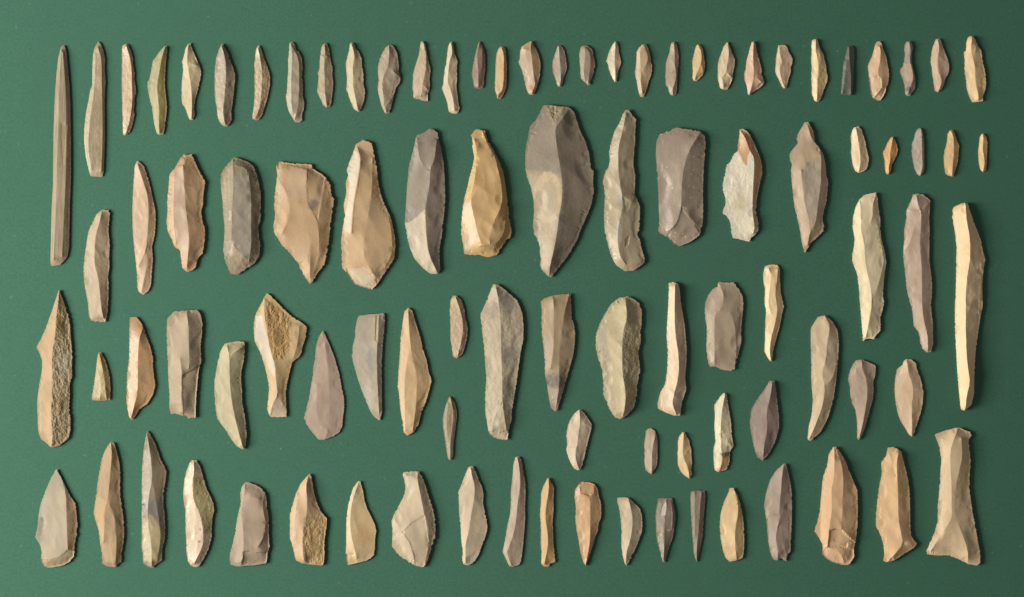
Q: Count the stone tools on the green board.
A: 97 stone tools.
